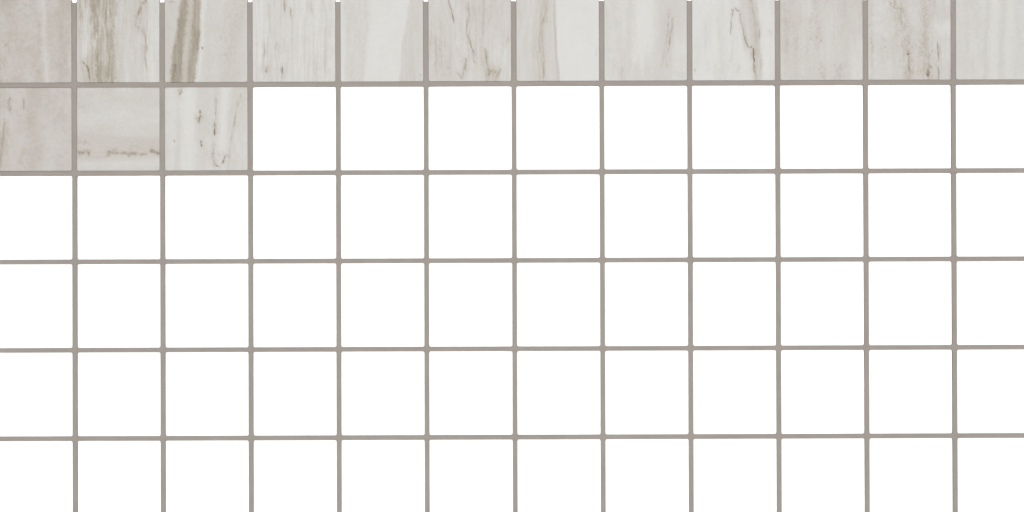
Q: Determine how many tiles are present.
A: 15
